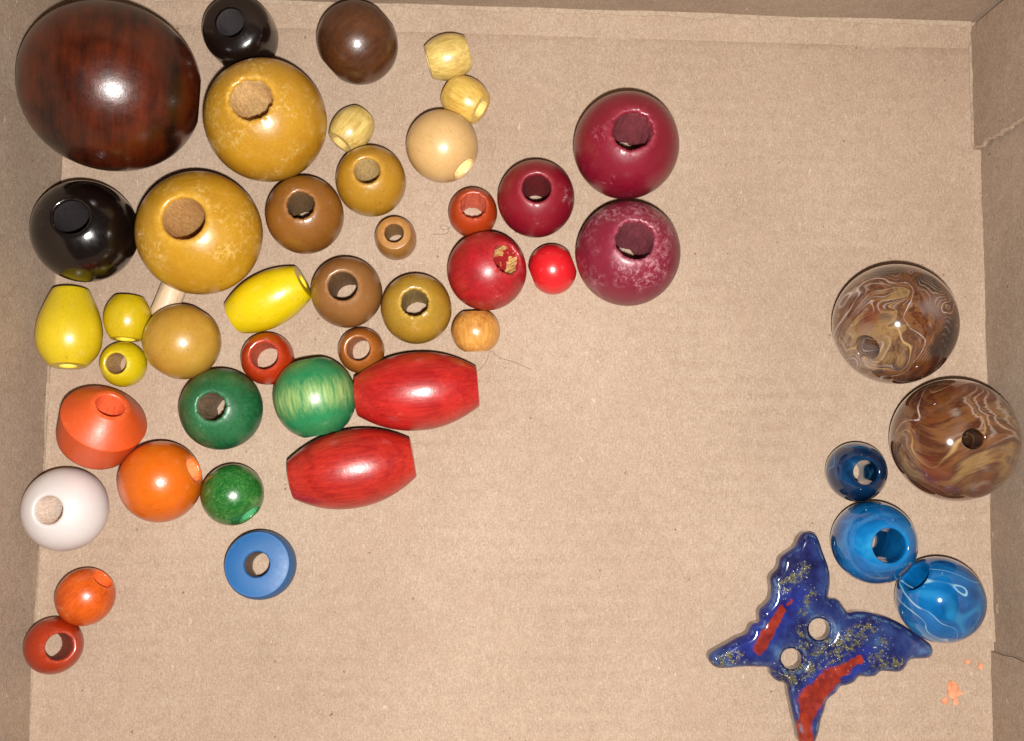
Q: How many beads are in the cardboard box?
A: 46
